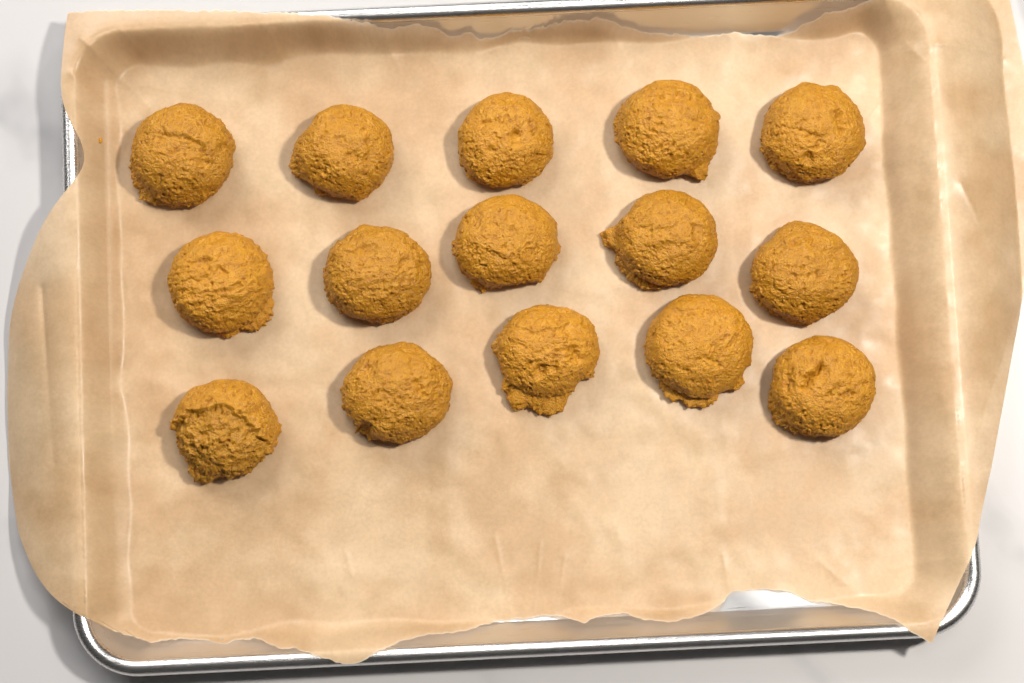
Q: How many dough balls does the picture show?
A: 15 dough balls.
